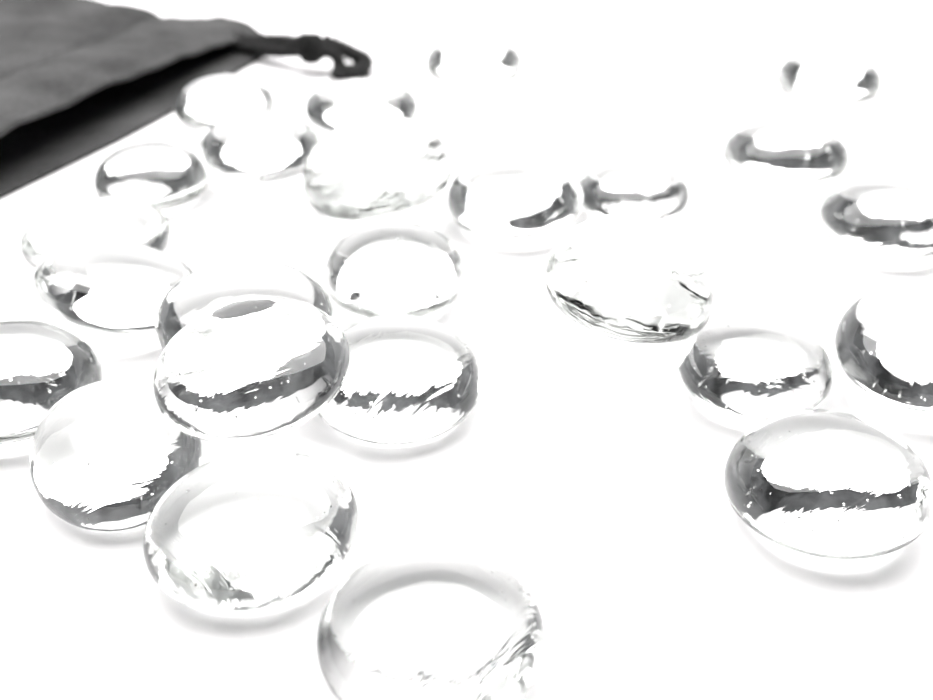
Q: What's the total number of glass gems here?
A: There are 25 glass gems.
